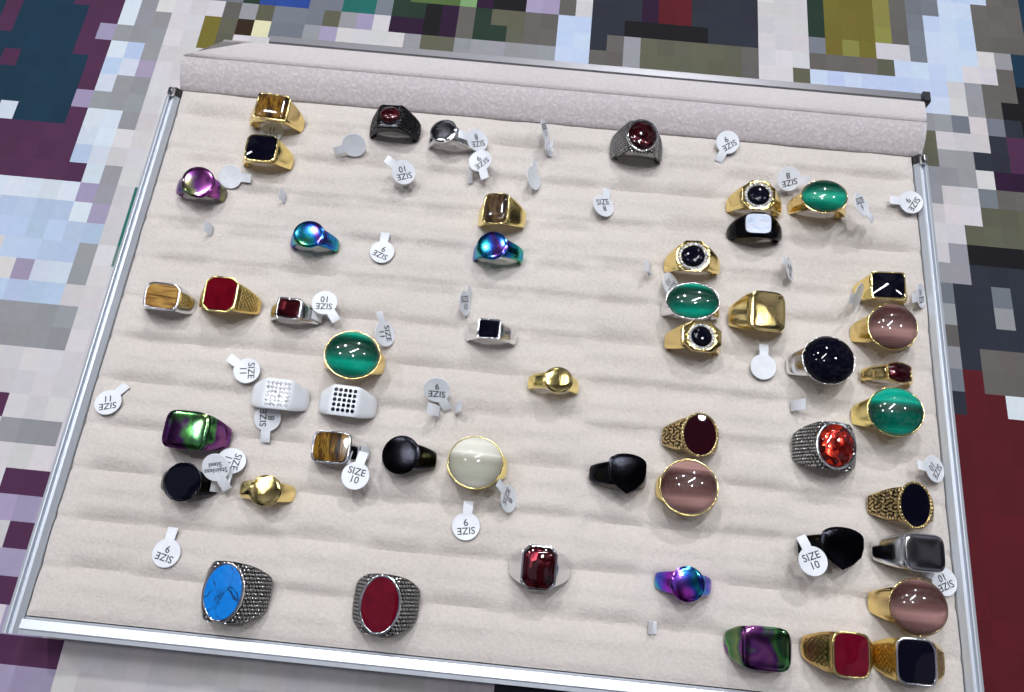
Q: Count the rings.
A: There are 50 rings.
